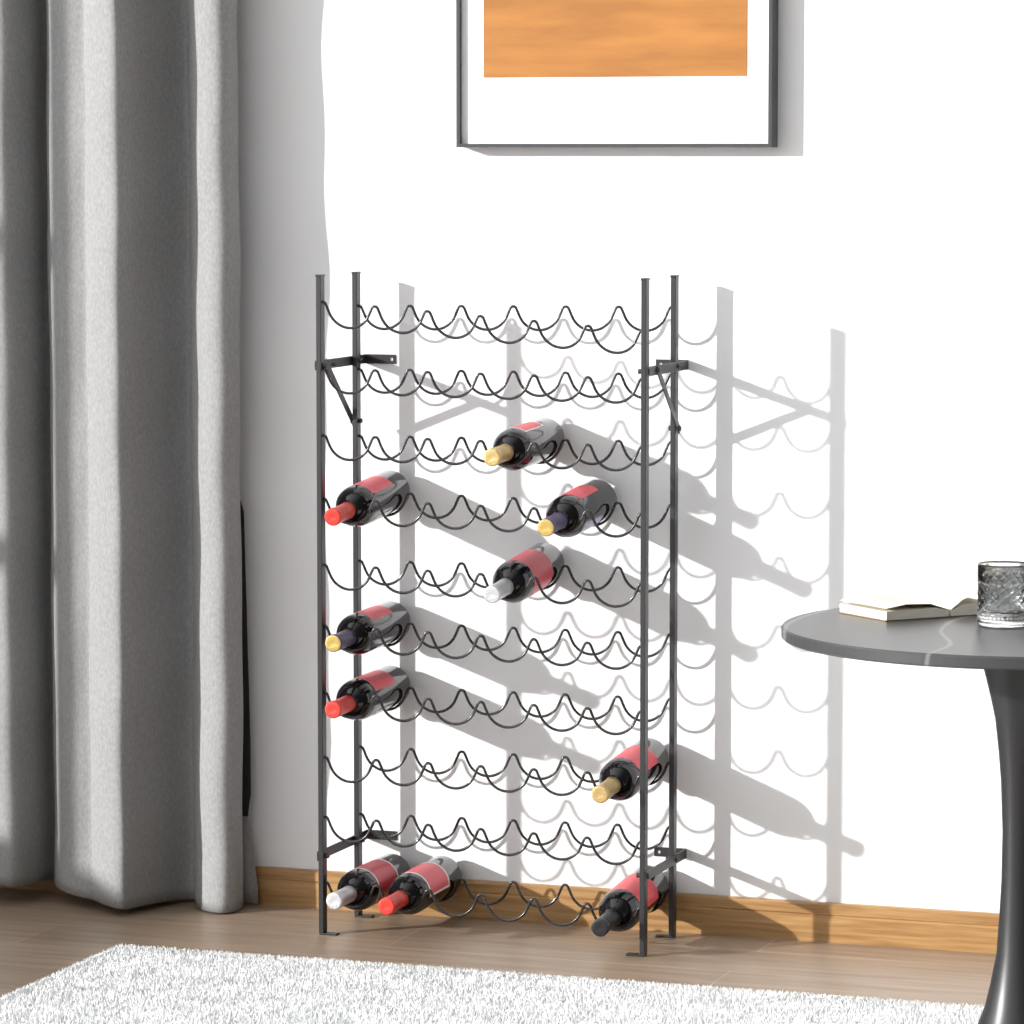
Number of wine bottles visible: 10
